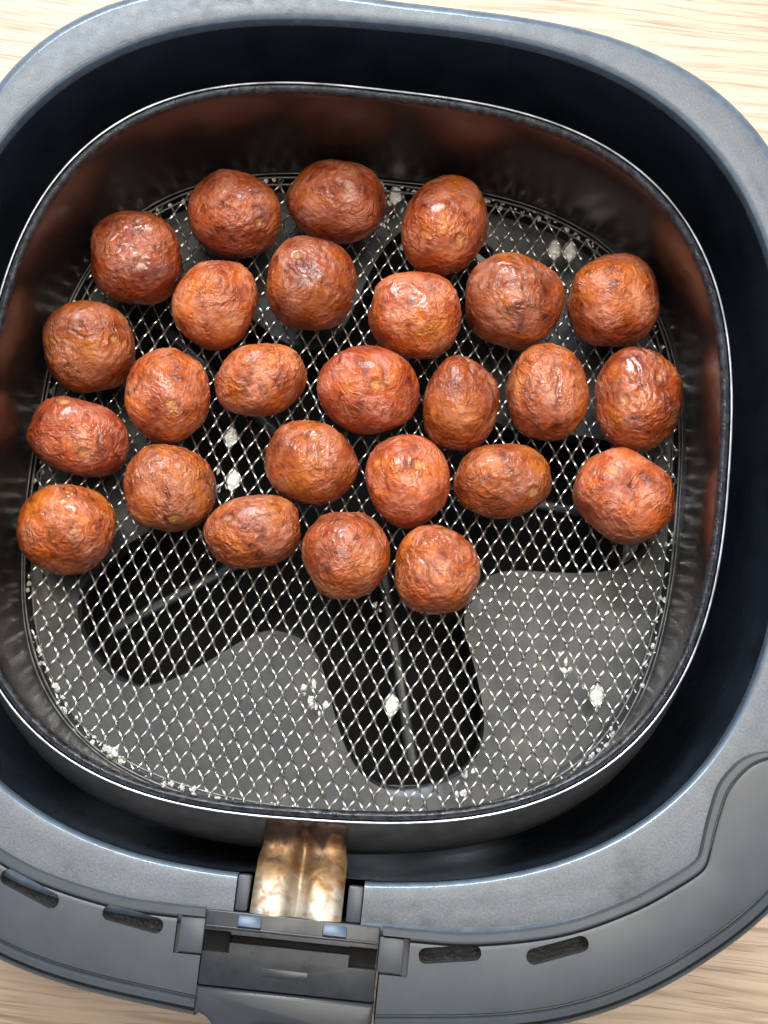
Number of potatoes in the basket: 26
